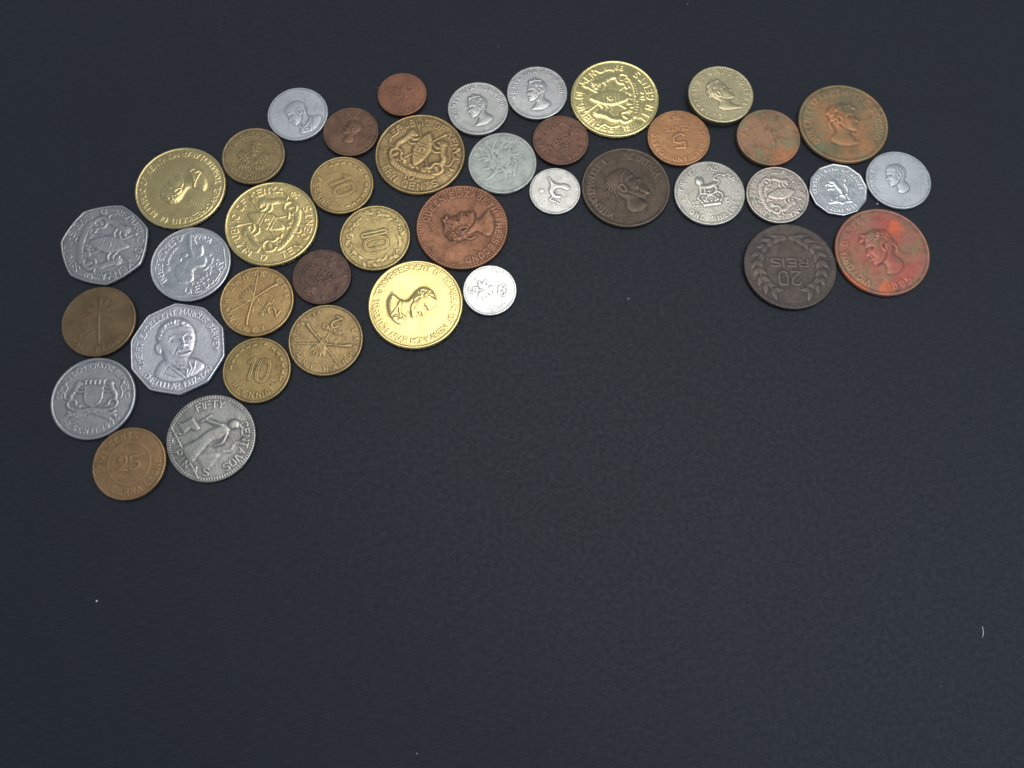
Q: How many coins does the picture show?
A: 40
